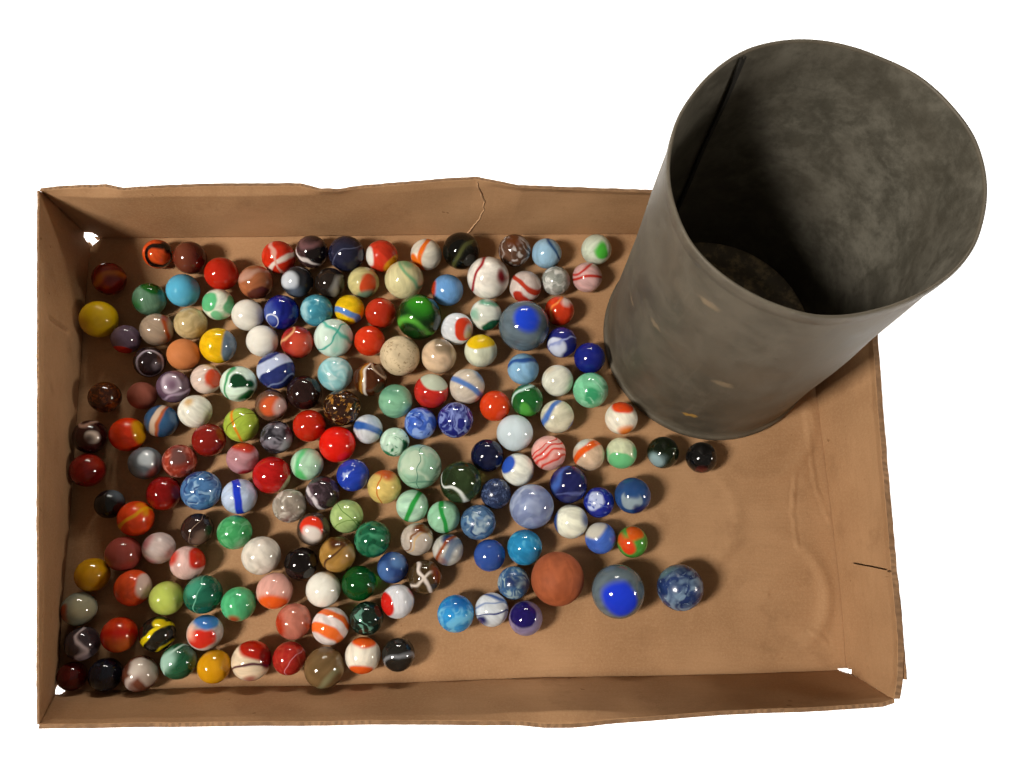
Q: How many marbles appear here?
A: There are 173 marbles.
